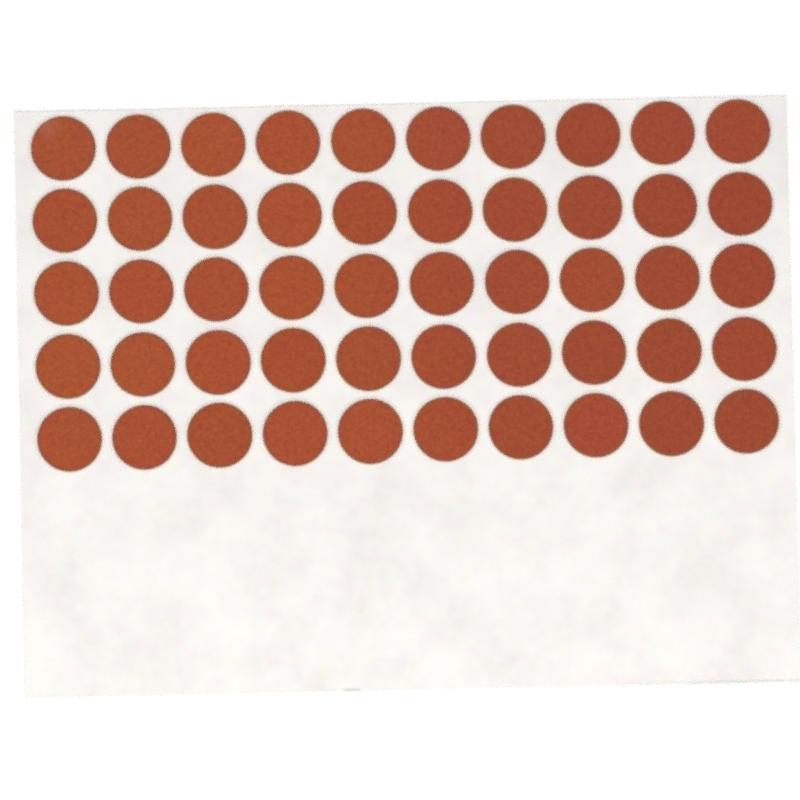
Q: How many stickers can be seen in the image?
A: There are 50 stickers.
